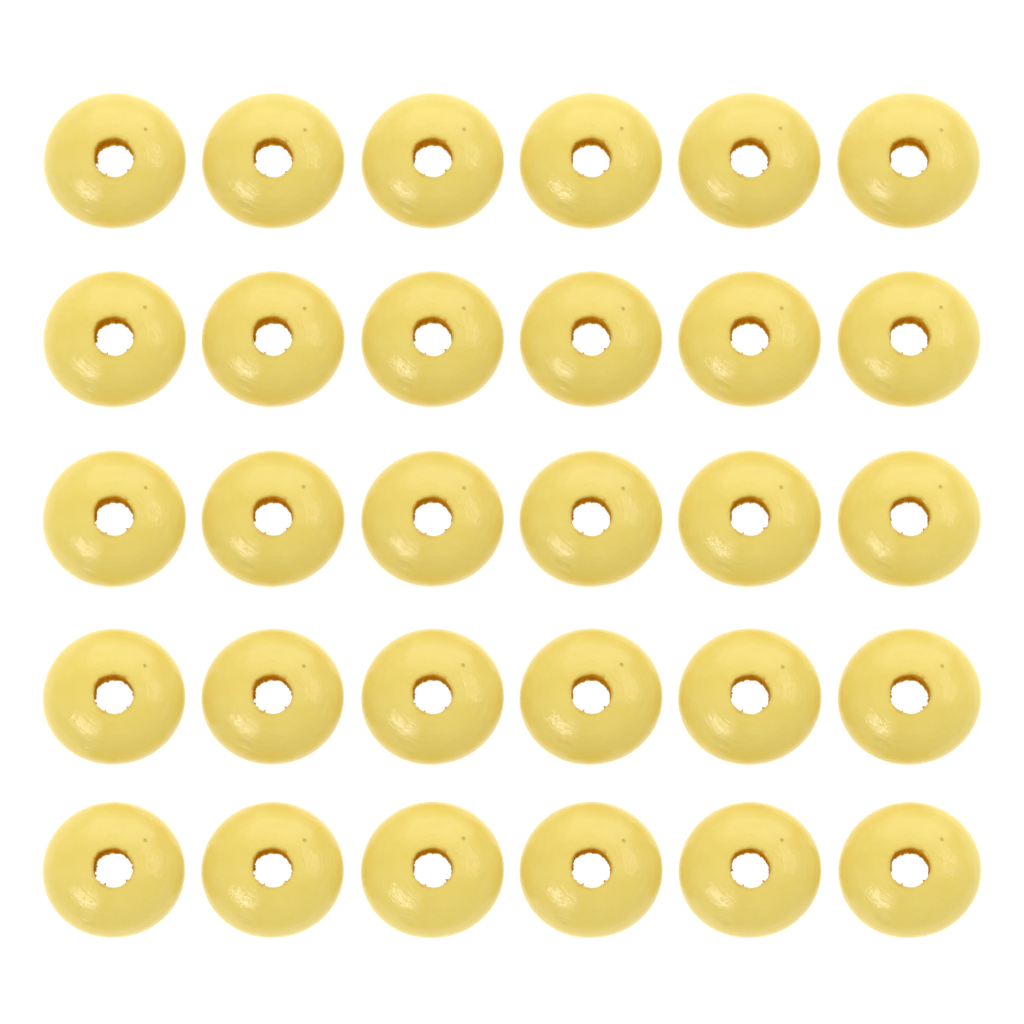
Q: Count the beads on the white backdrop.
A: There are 30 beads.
